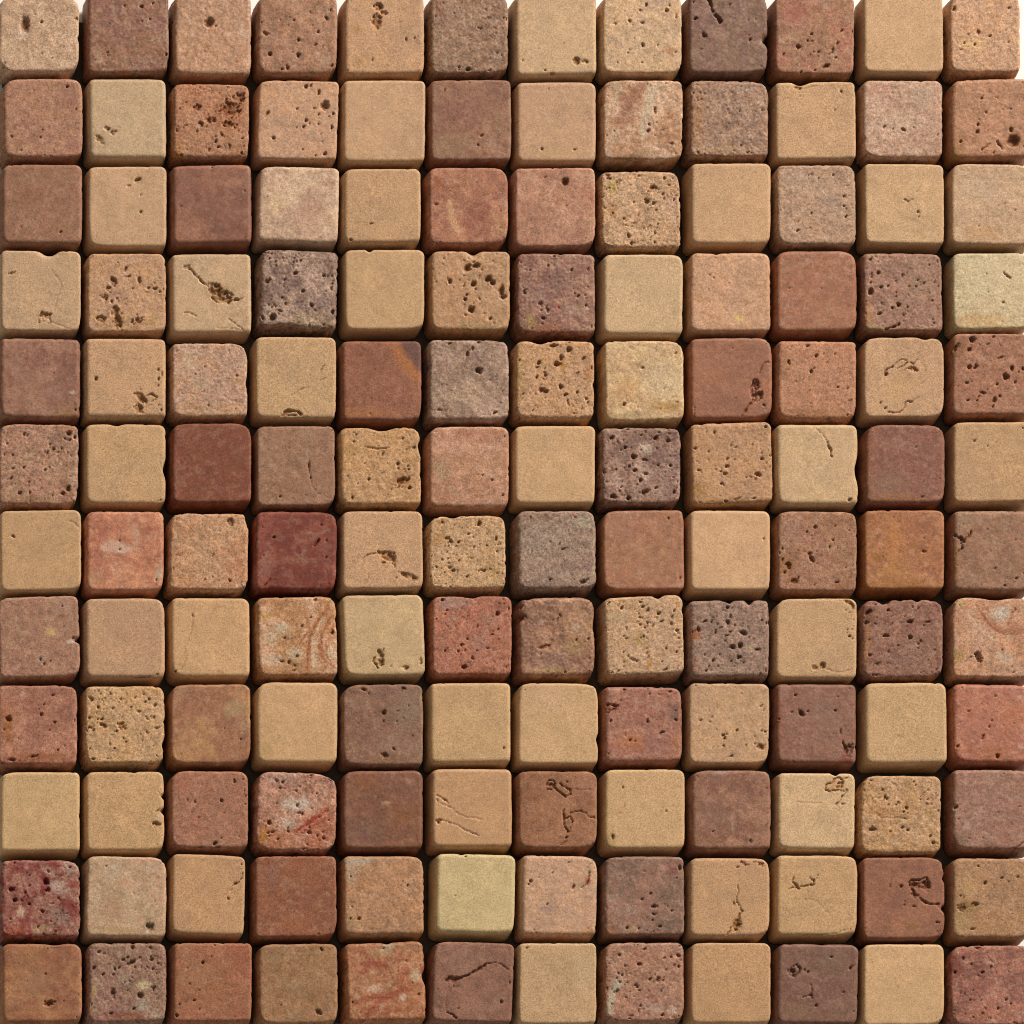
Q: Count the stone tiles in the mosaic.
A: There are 144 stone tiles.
